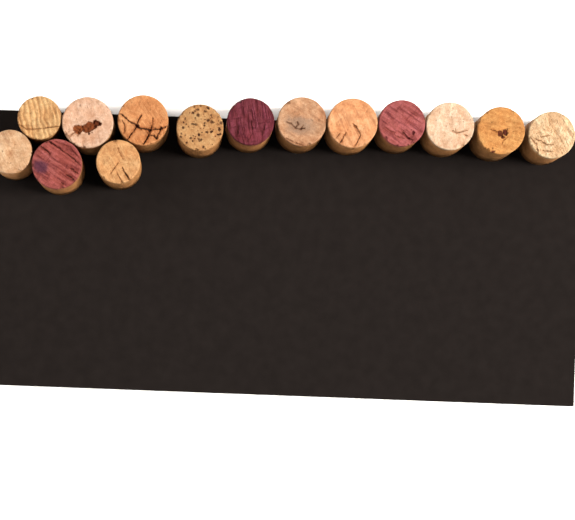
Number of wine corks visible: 14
